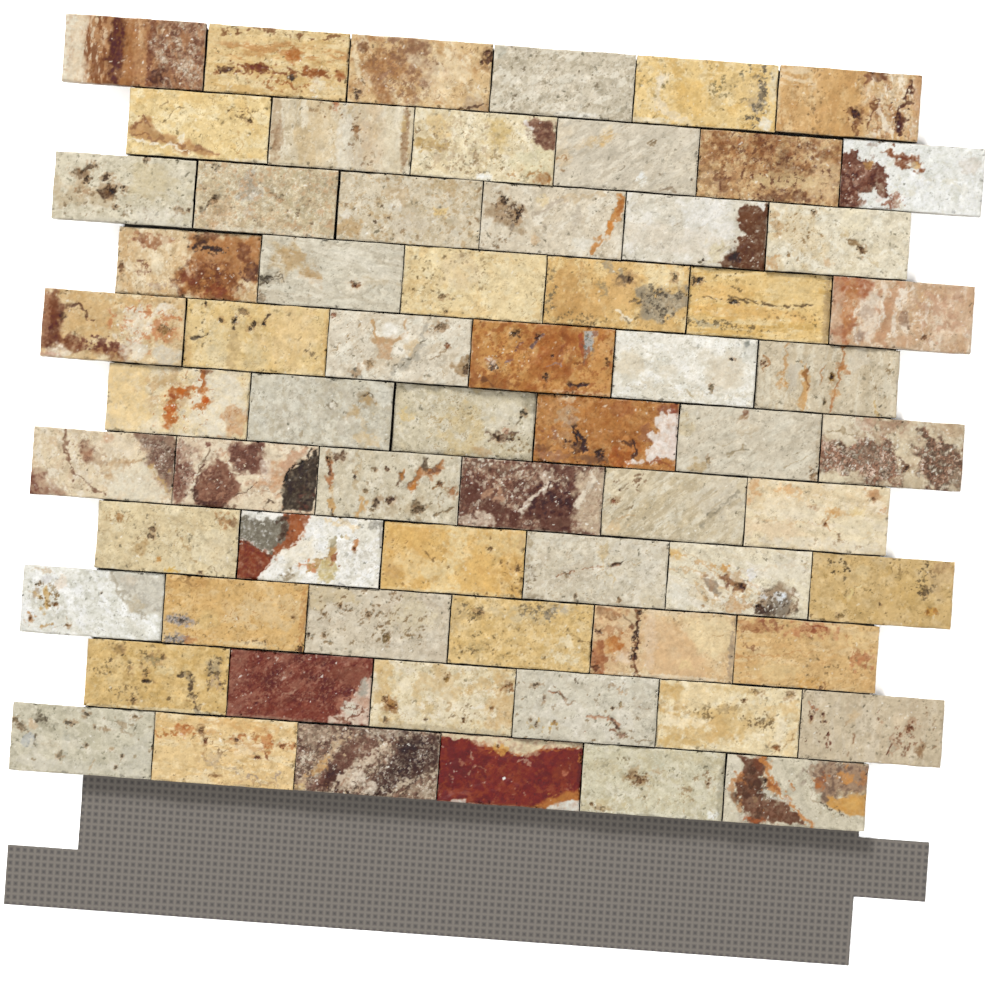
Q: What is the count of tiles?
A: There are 66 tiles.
